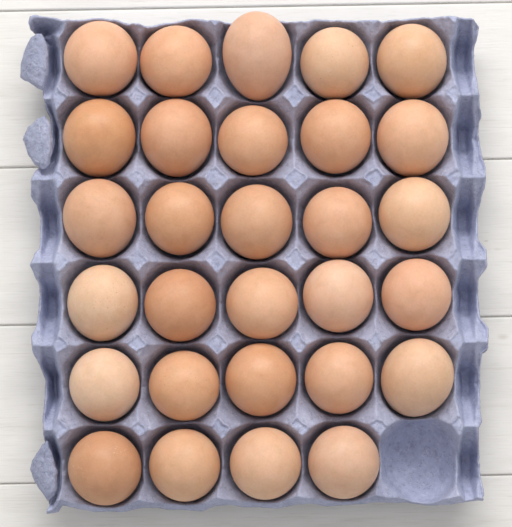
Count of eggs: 29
